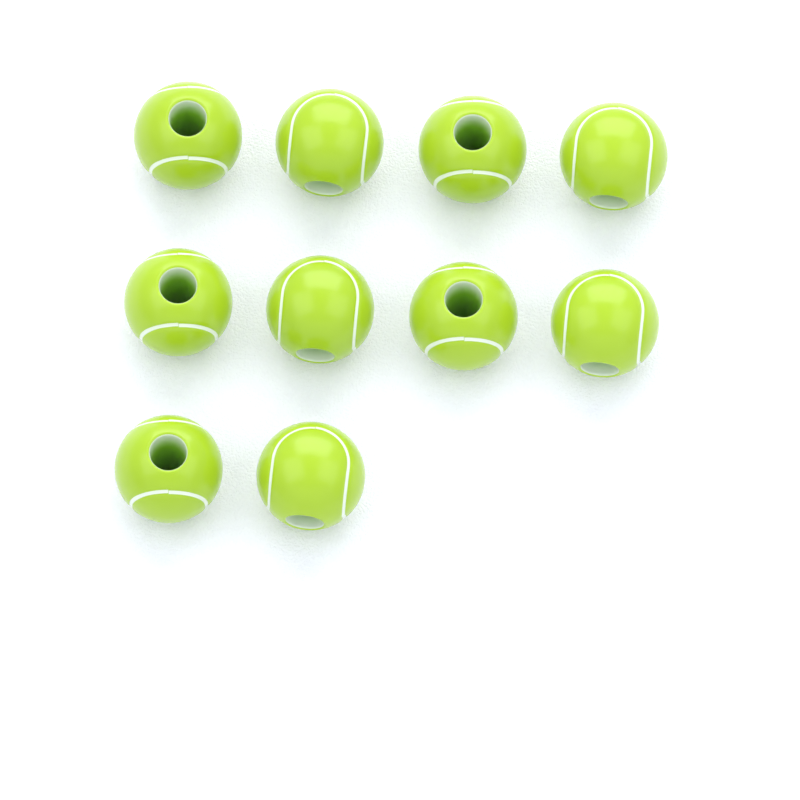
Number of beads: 10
